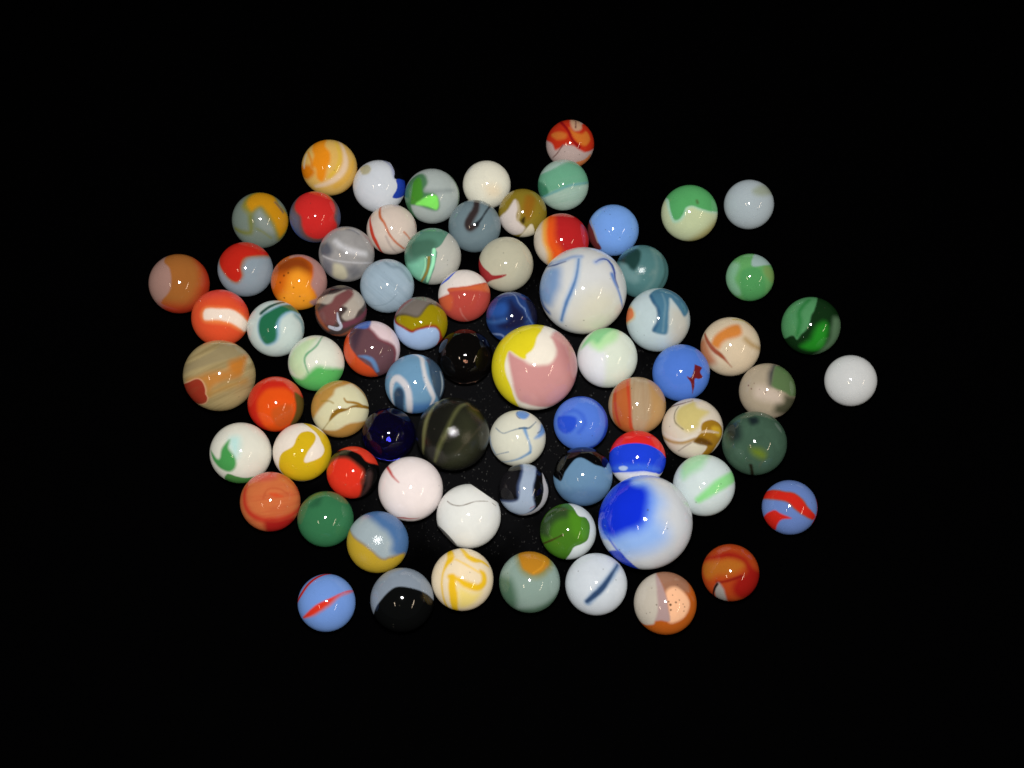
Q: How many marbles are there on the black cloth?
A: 75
